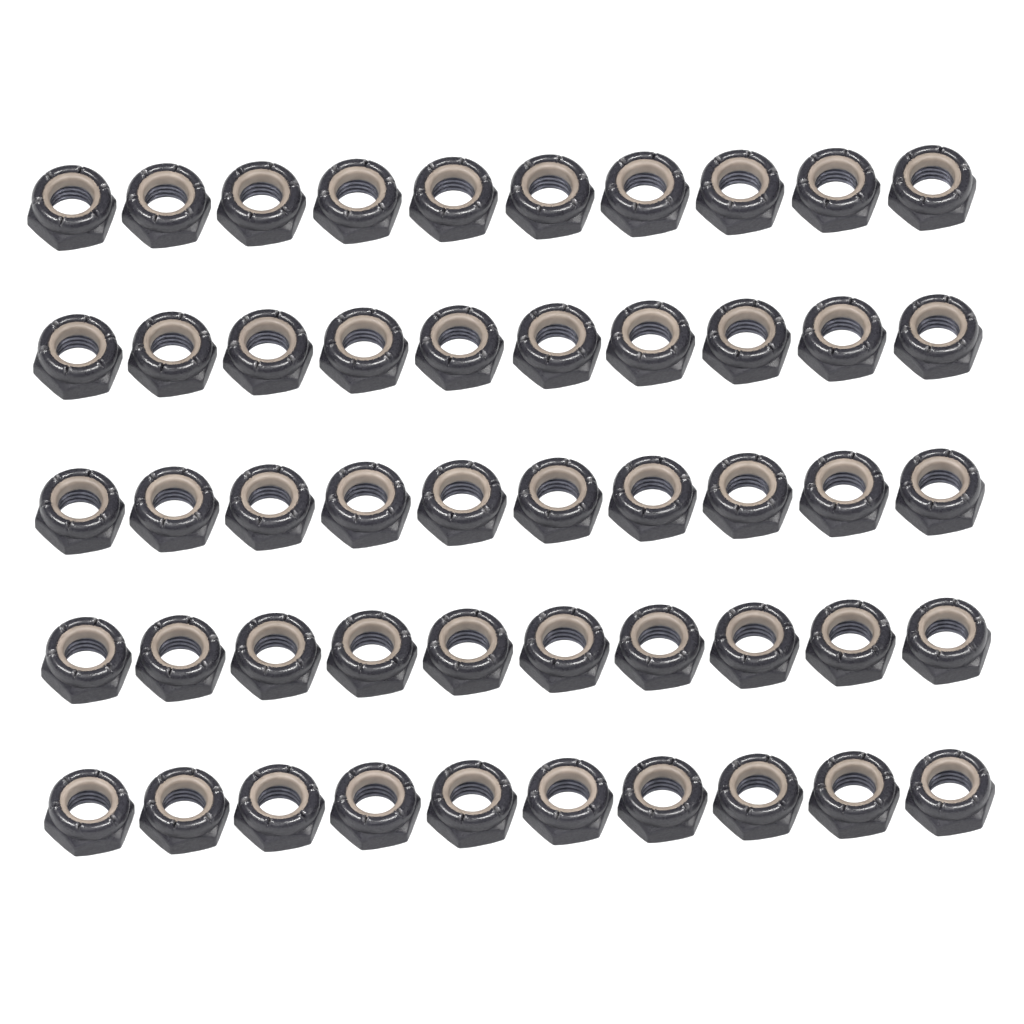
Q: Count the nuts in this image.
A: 50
